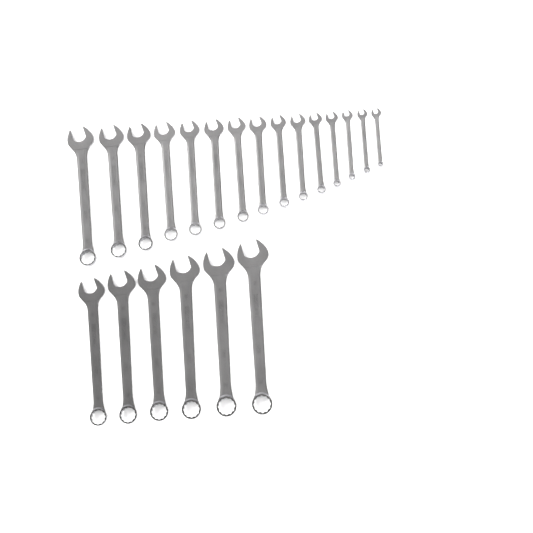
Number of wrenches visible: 21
